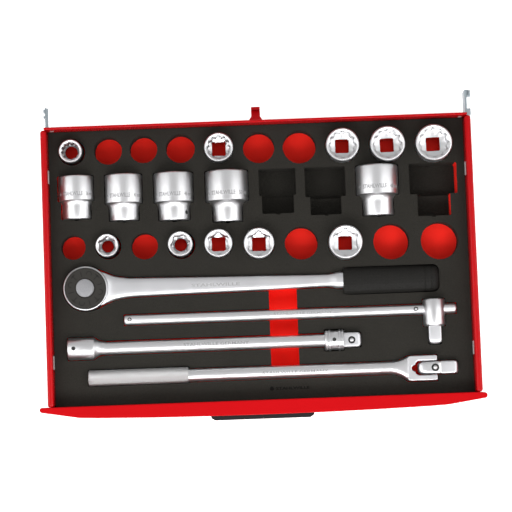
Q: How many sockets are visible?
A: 15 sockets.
